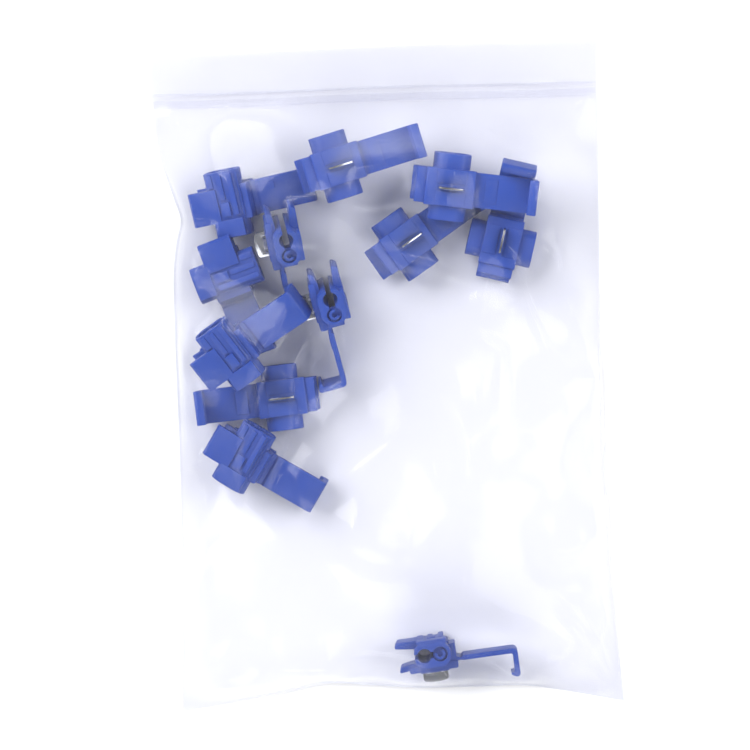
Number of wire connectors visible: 12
